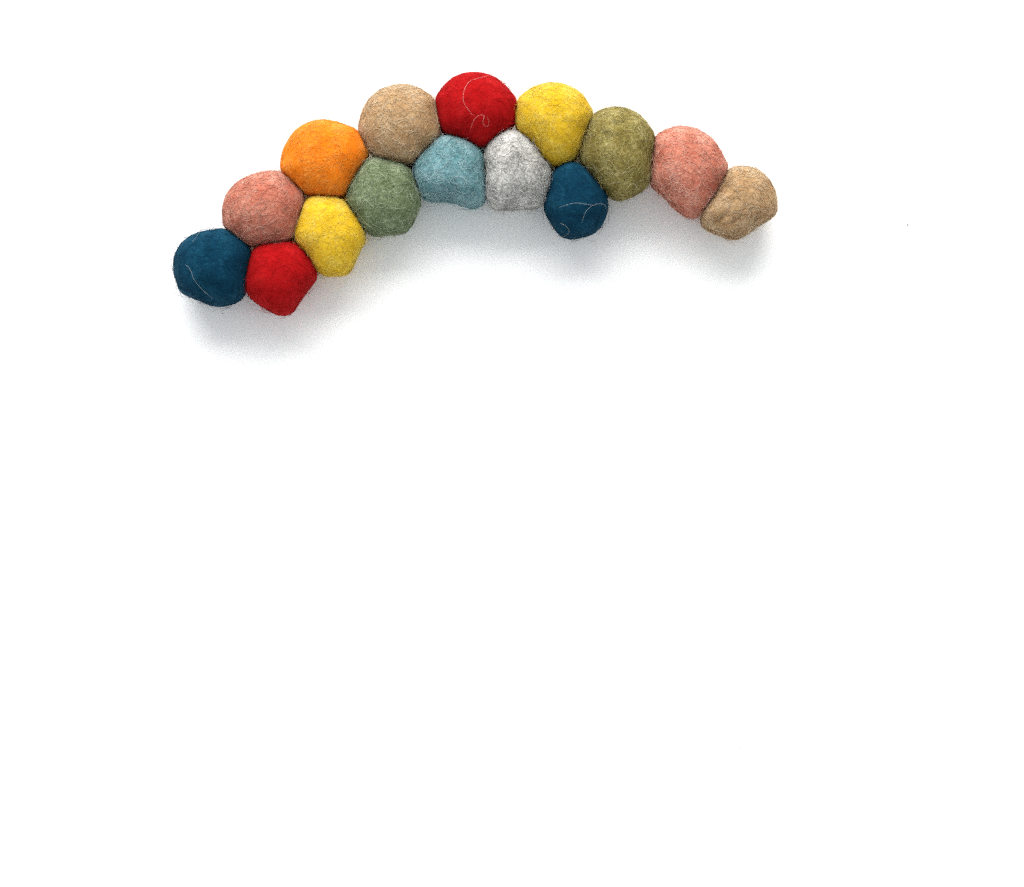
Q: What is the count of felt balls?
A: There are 15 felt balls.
